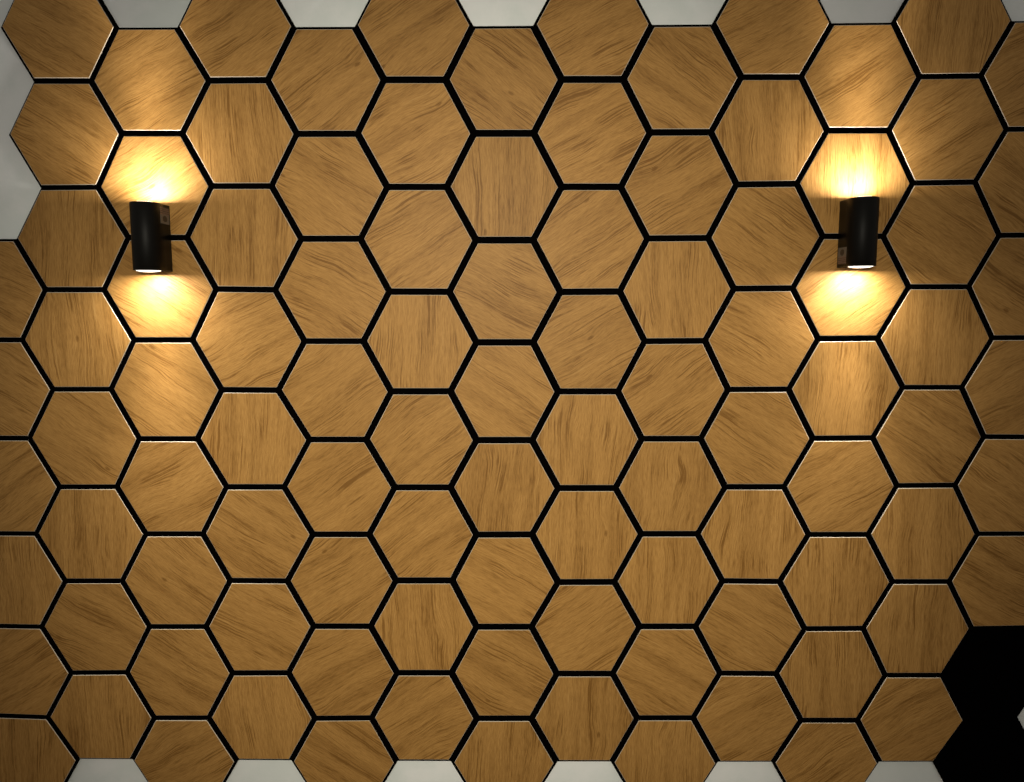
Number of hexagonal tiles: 100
